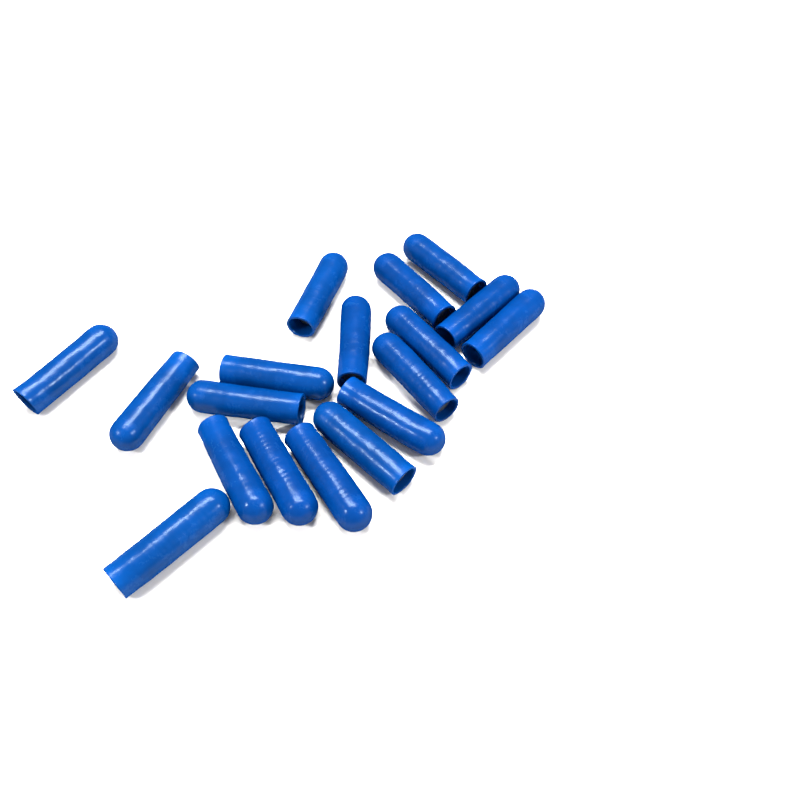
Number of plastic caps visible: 18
